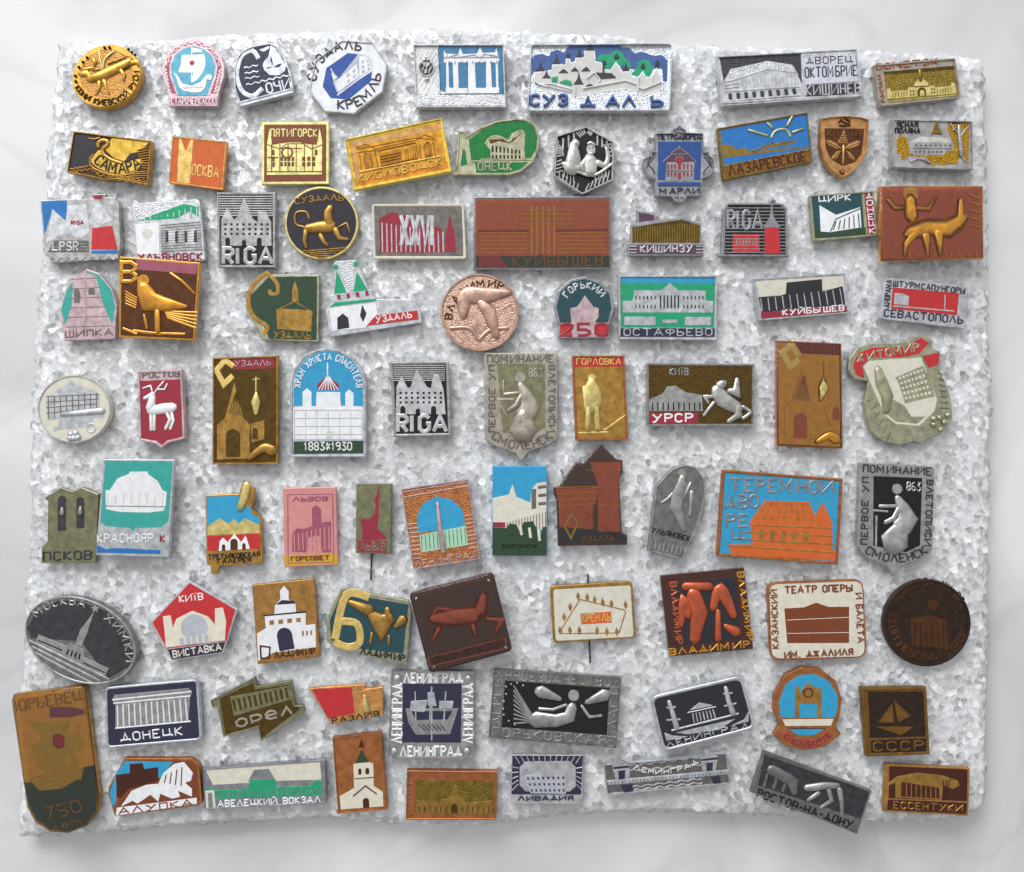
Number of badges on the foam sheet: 84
